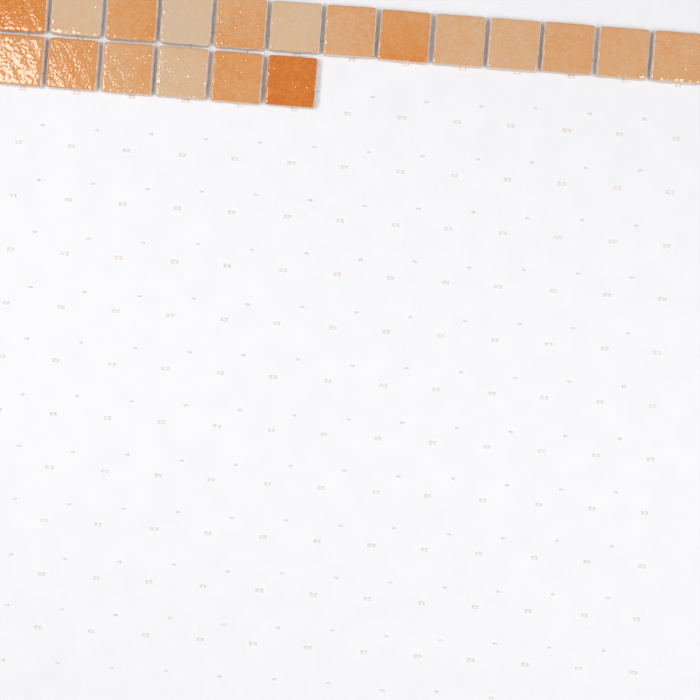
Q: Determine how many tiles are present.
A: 19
